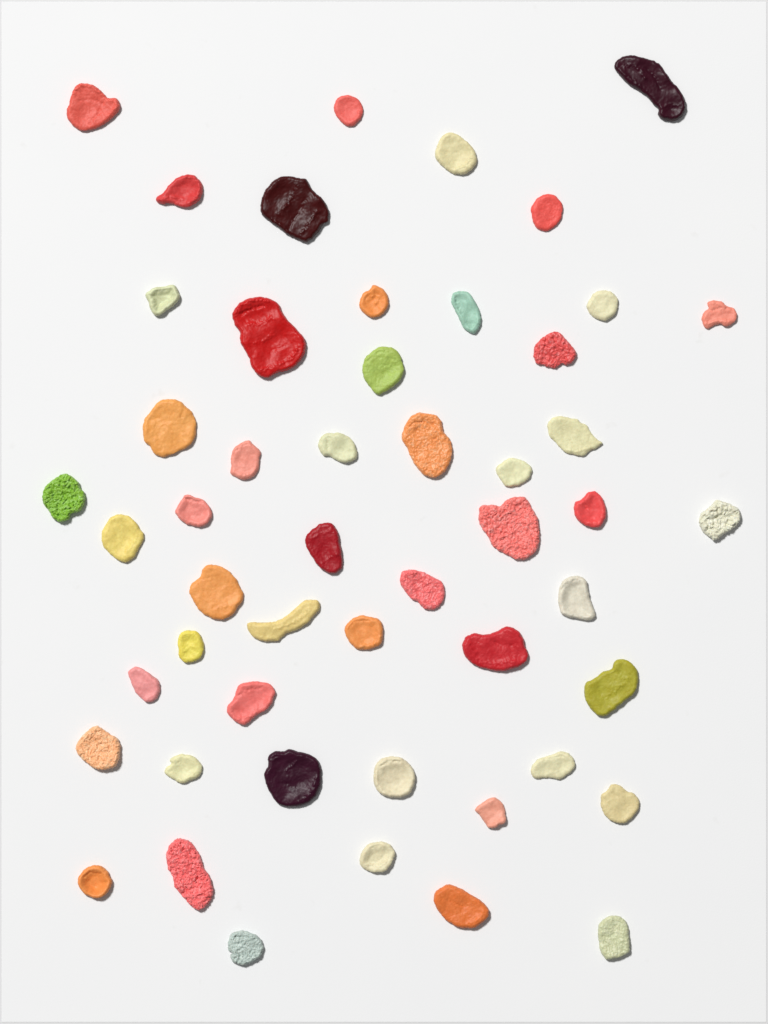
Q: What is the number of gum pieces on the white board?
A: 51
